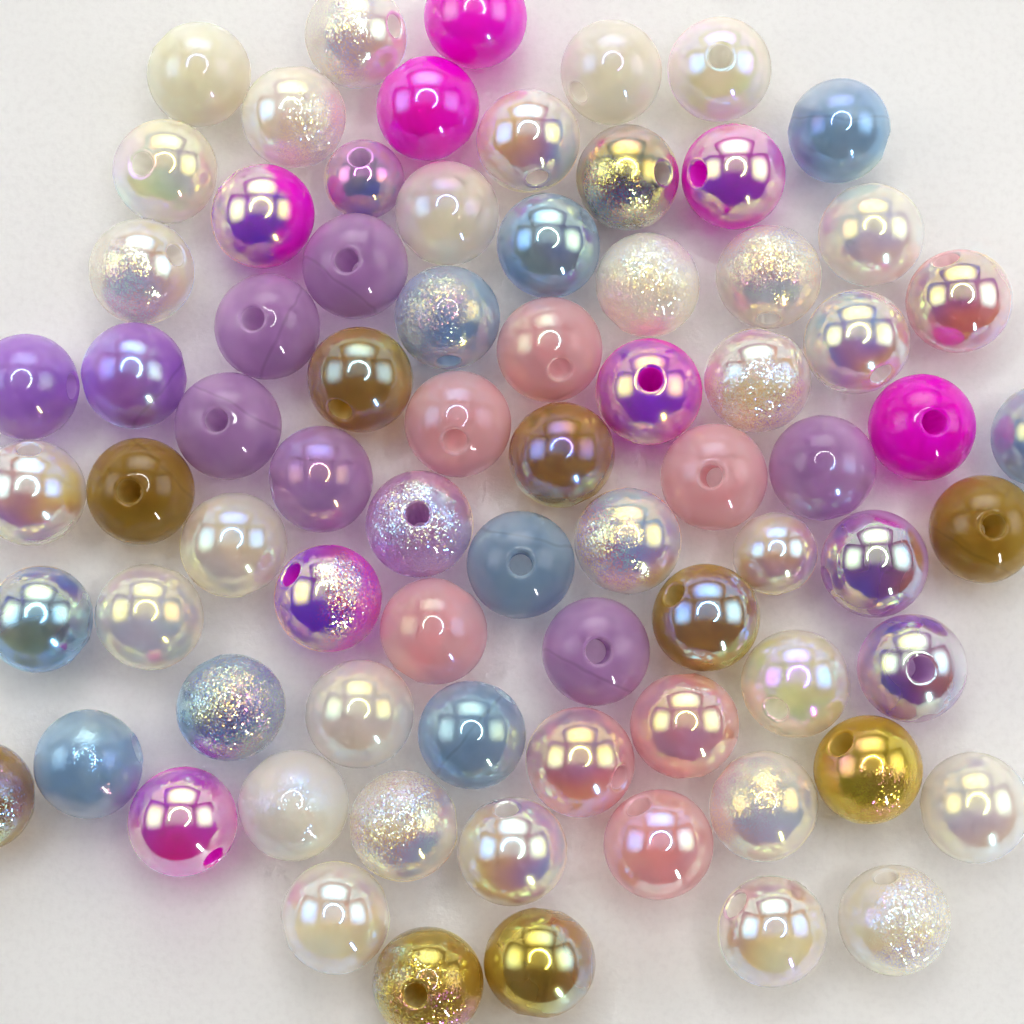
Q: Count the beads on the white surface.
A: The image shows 76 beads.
